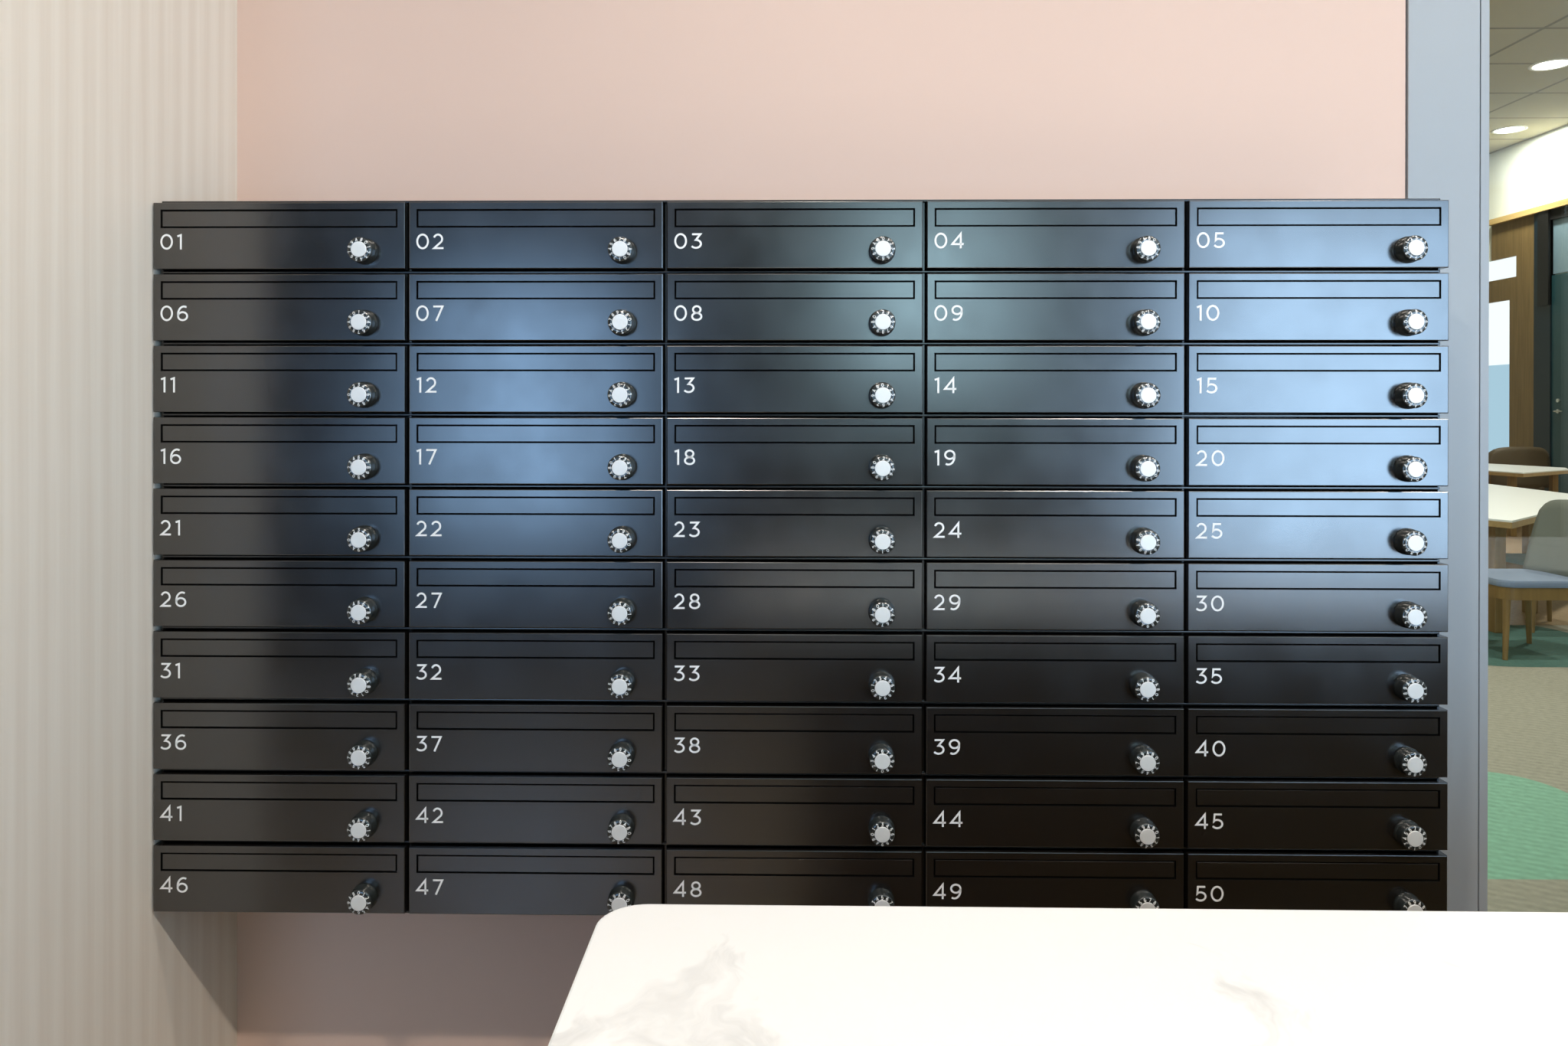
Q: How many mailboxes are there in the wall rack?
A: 50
